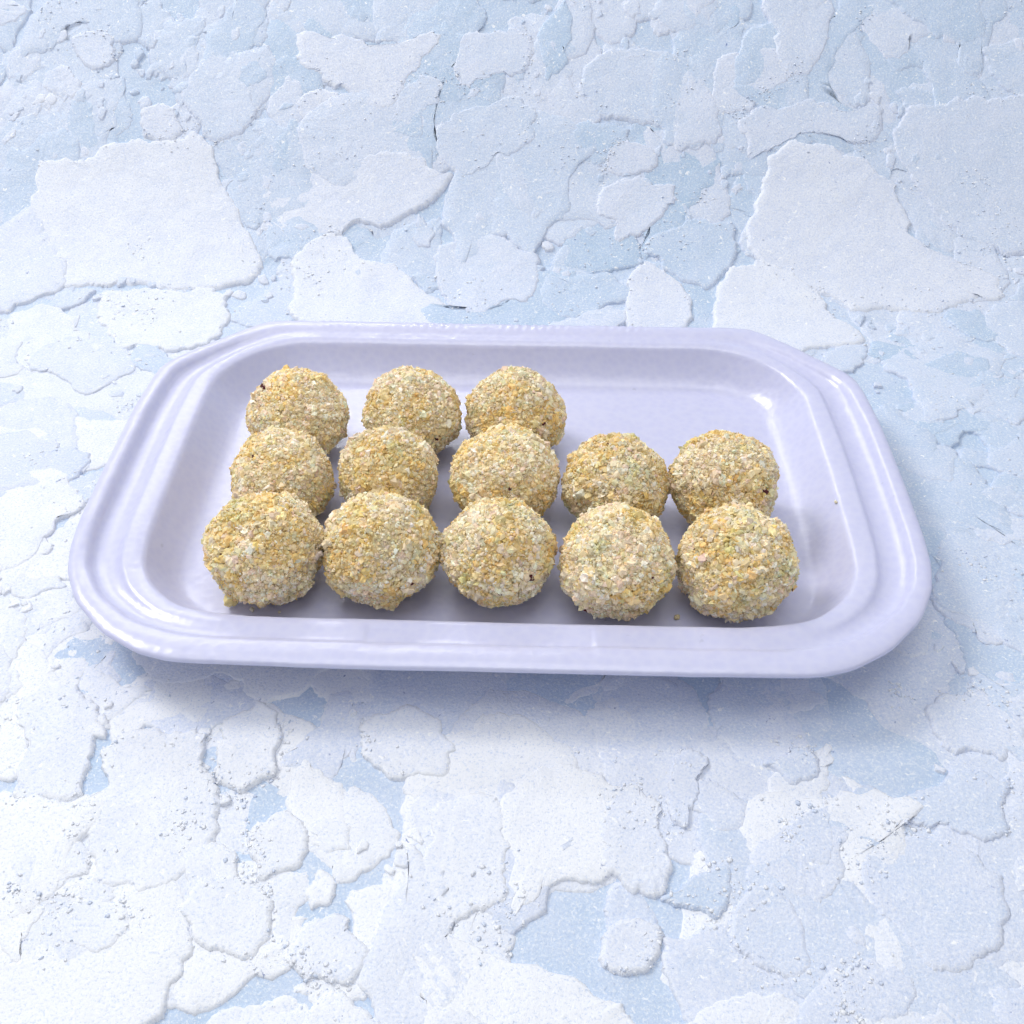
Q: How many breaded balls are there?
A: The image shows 13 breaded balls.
